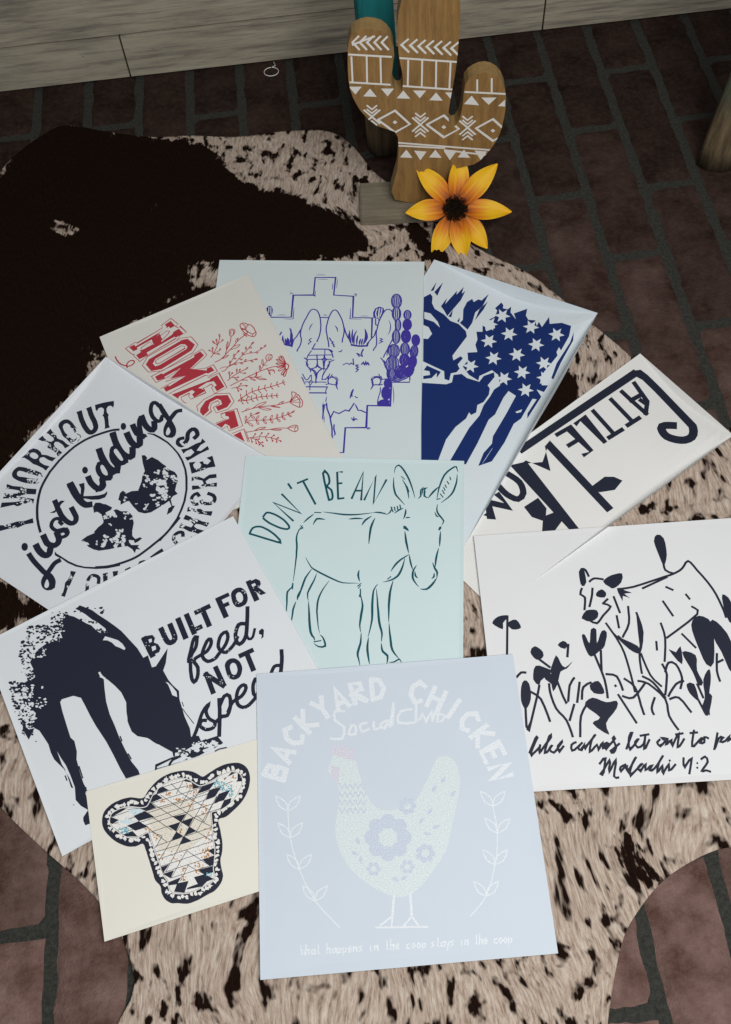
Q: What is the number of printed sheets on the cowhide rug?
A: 10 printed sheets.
